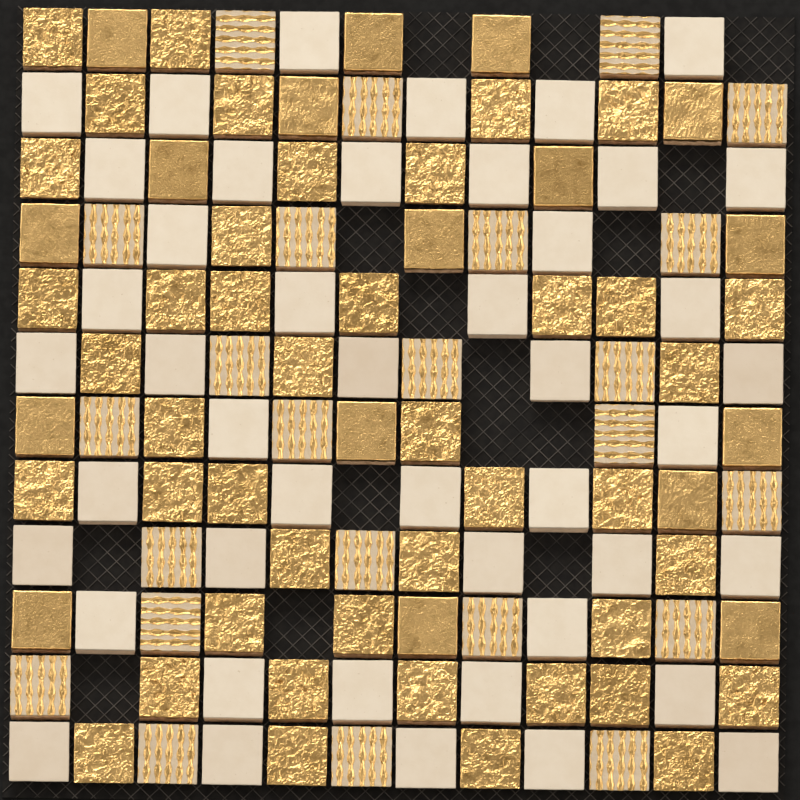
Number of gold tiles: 60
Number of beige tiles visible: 45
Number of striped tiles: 24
